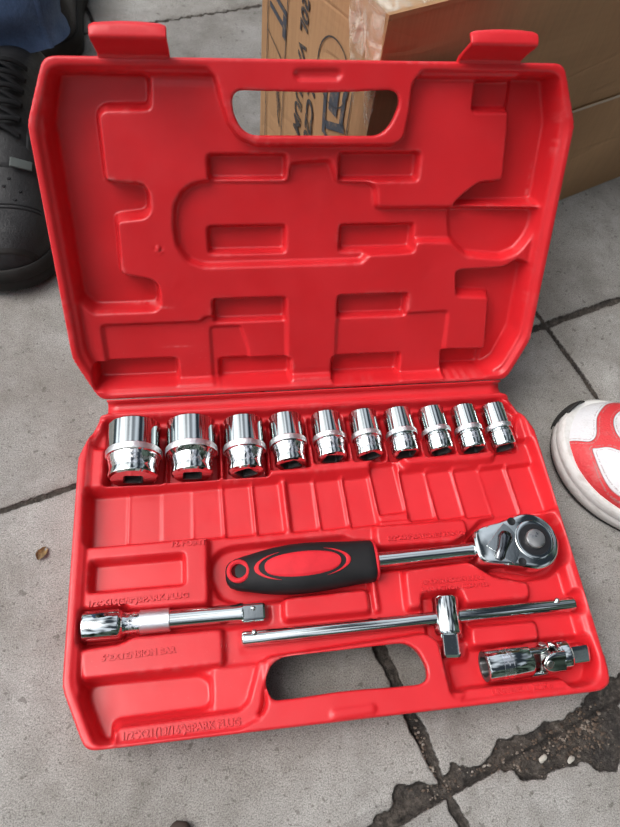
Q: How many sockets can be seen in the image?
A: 10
